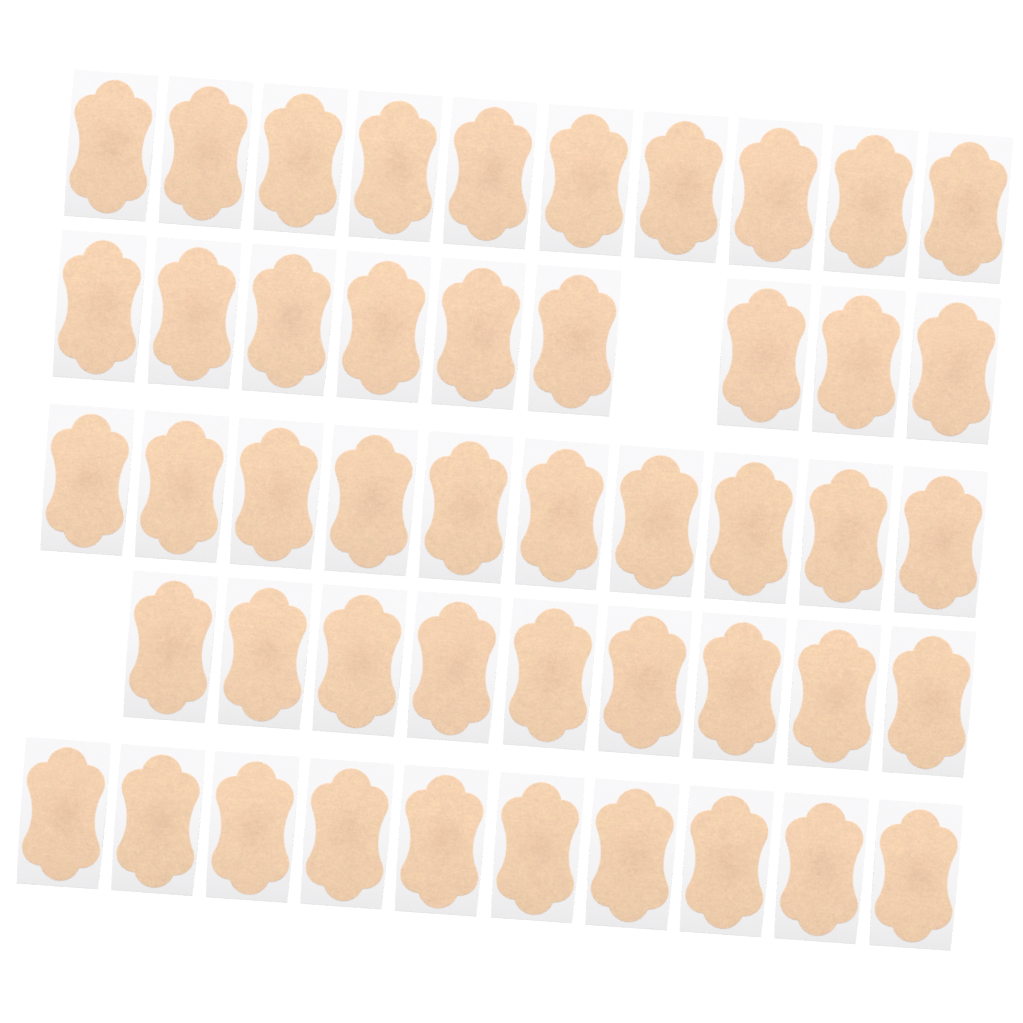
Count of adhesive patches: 48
